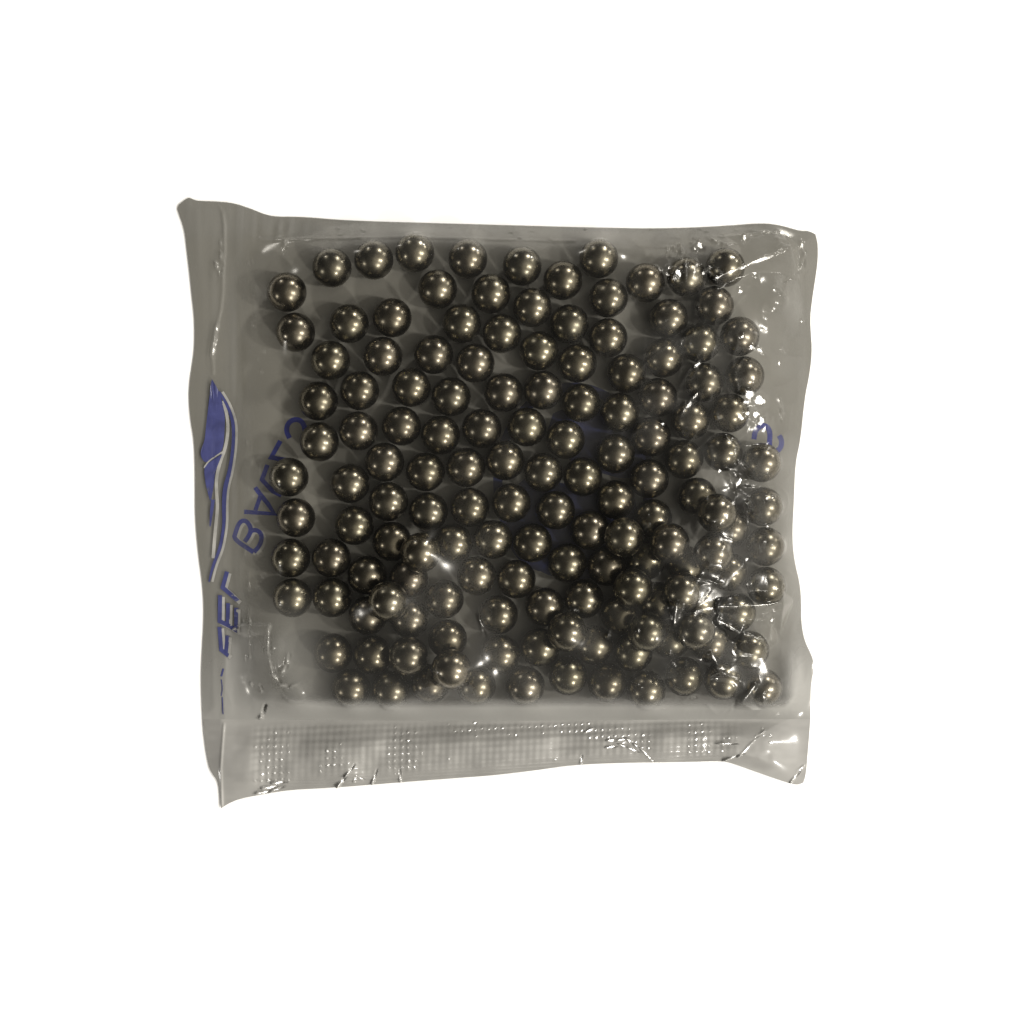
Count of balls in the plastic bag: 144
